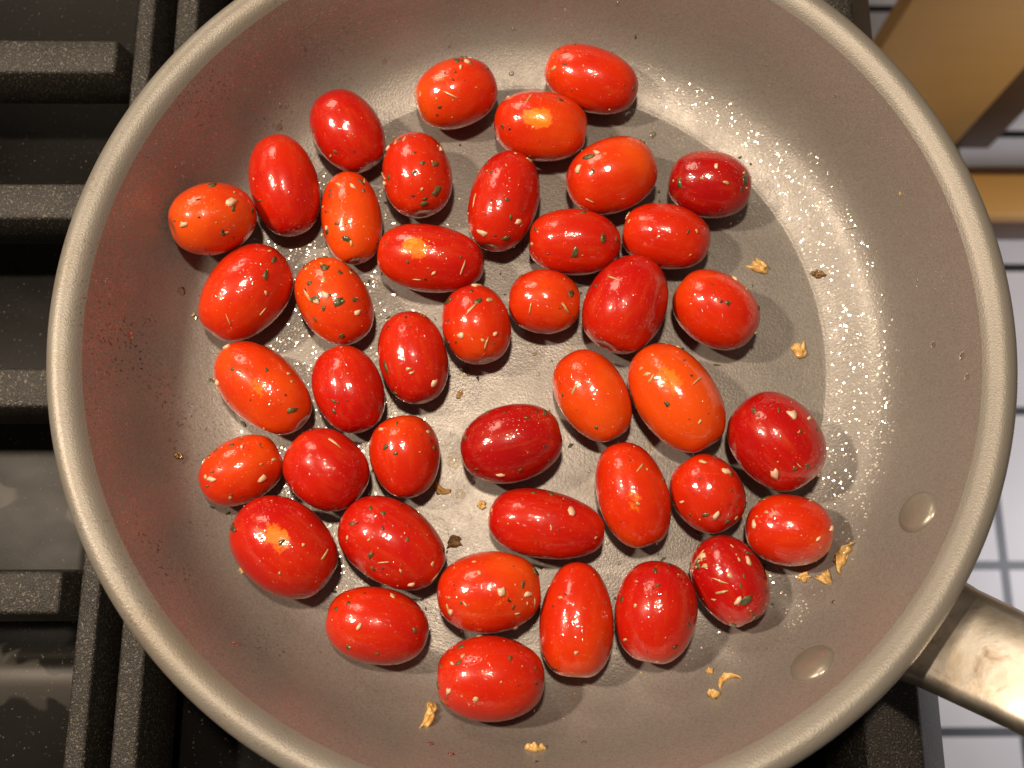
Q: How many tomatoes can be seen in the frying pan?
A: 42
